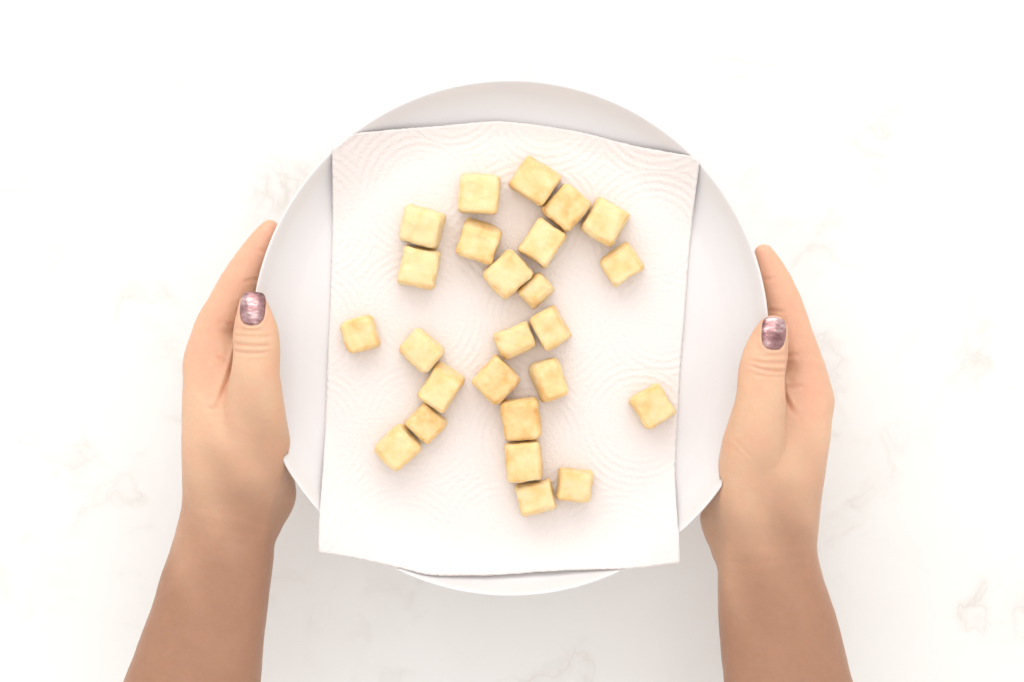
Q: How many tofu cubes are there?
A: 25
